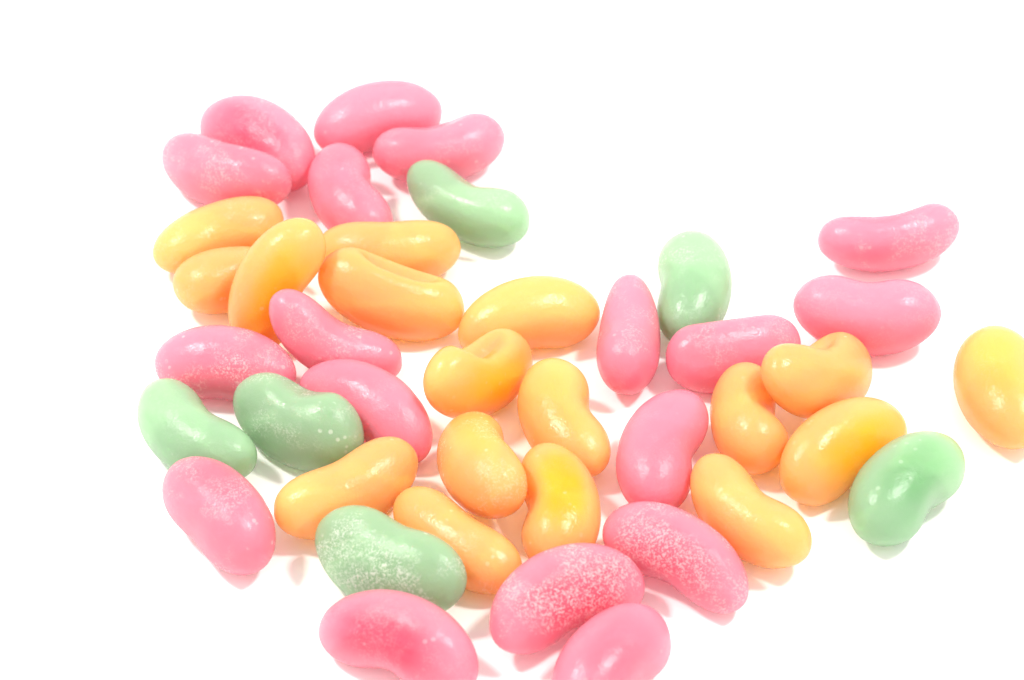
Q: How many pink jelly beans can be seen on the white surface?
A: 18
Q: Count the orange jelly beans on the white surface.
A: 17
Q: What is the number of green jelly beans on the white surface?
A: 6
